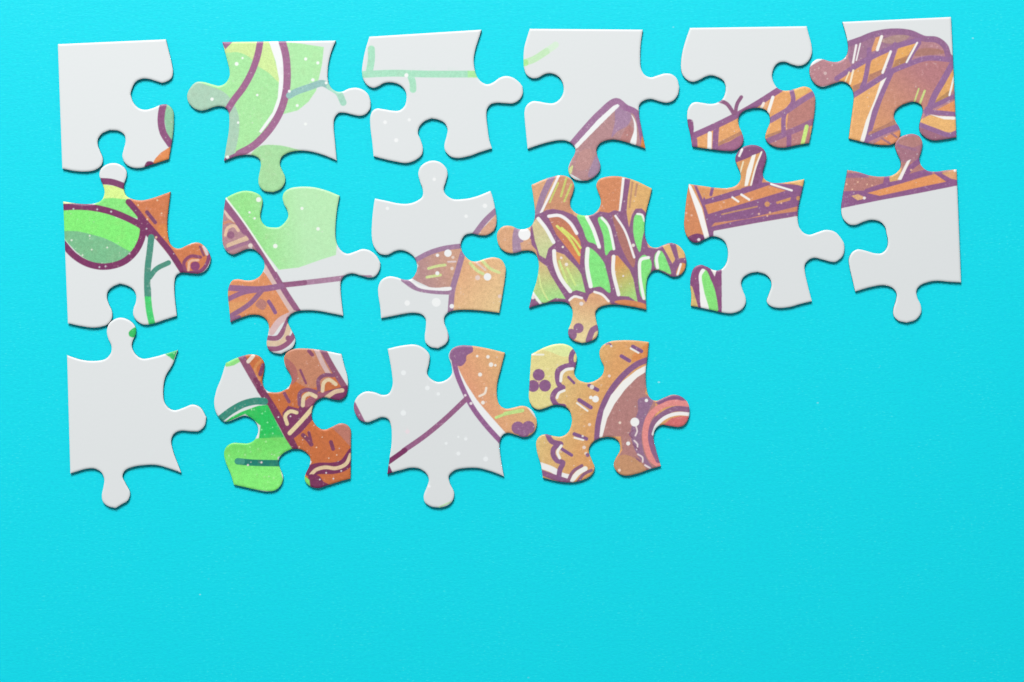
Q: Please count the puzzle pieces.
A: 16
